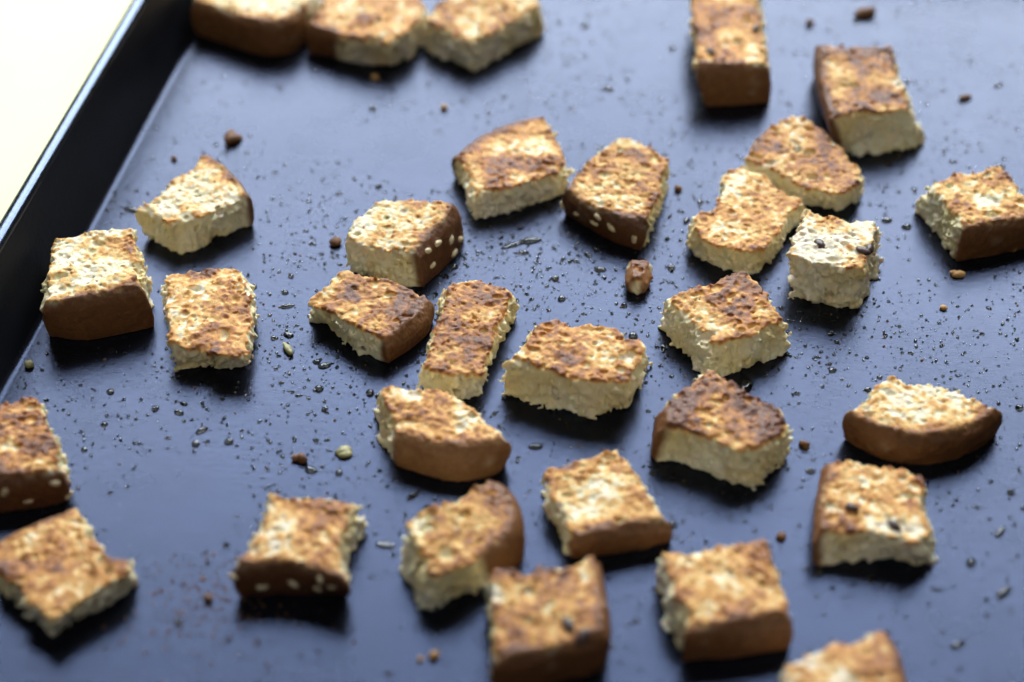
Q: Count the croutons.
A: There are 31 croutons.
